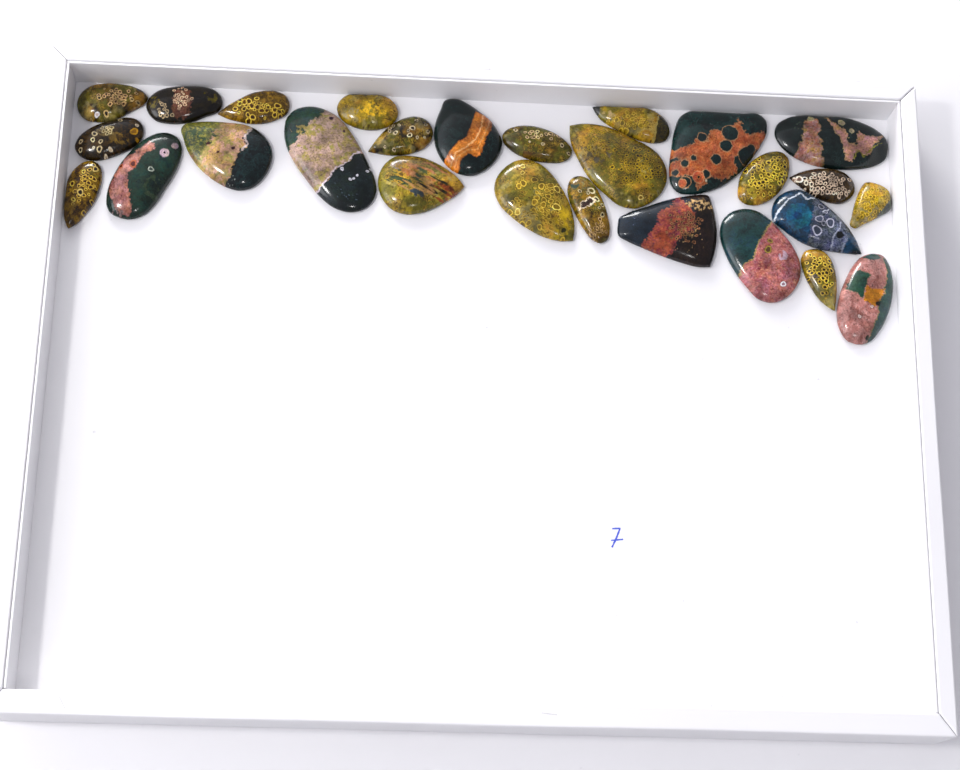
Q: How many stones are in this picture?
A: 27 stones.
